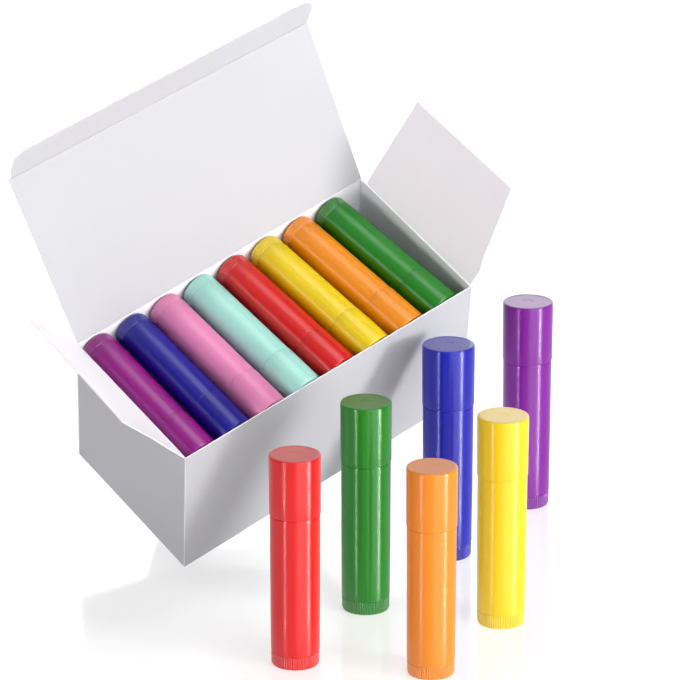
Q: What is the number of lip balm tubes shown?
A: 14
